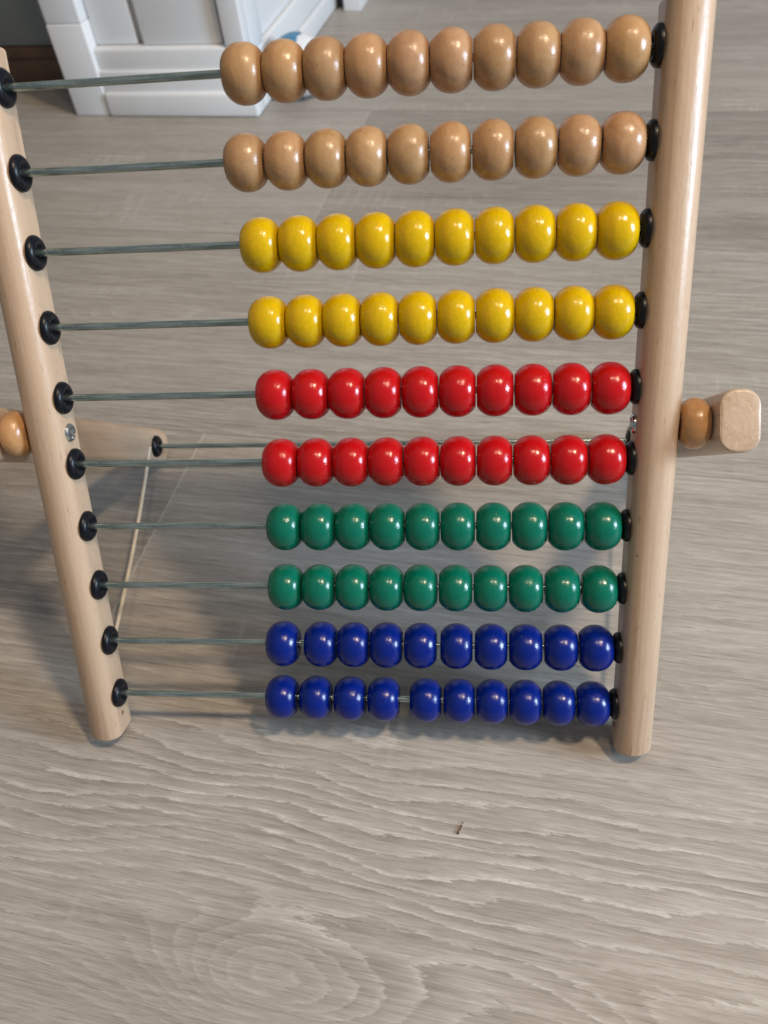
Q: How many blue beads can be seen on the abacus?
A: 20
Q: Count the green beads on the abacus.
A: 20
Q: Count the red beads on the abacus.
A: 20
